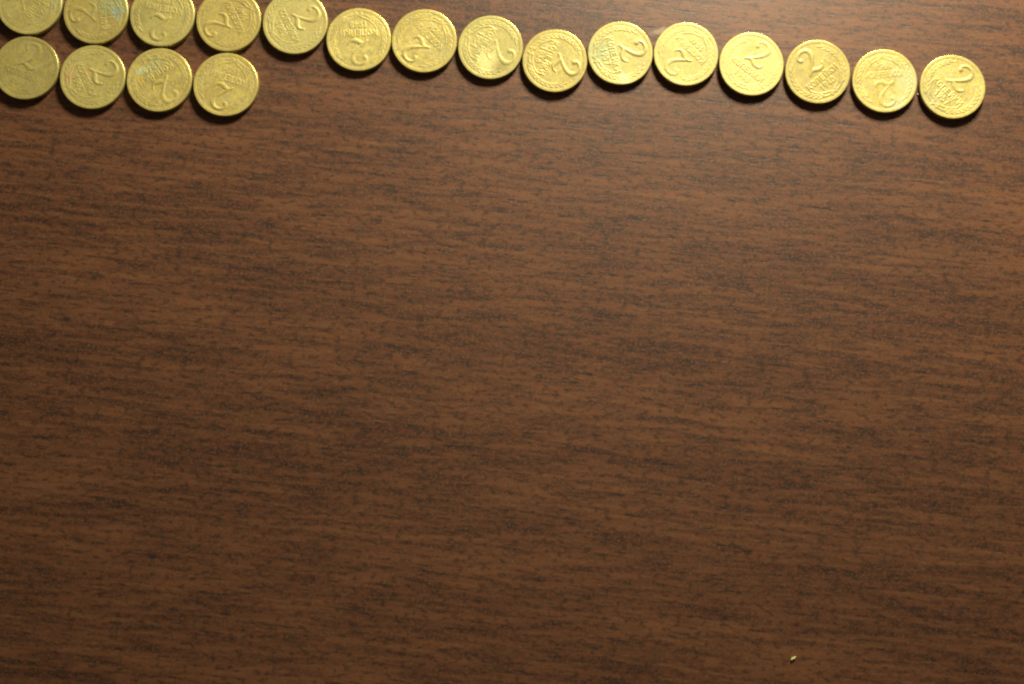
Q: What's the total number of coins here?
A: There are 19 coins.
